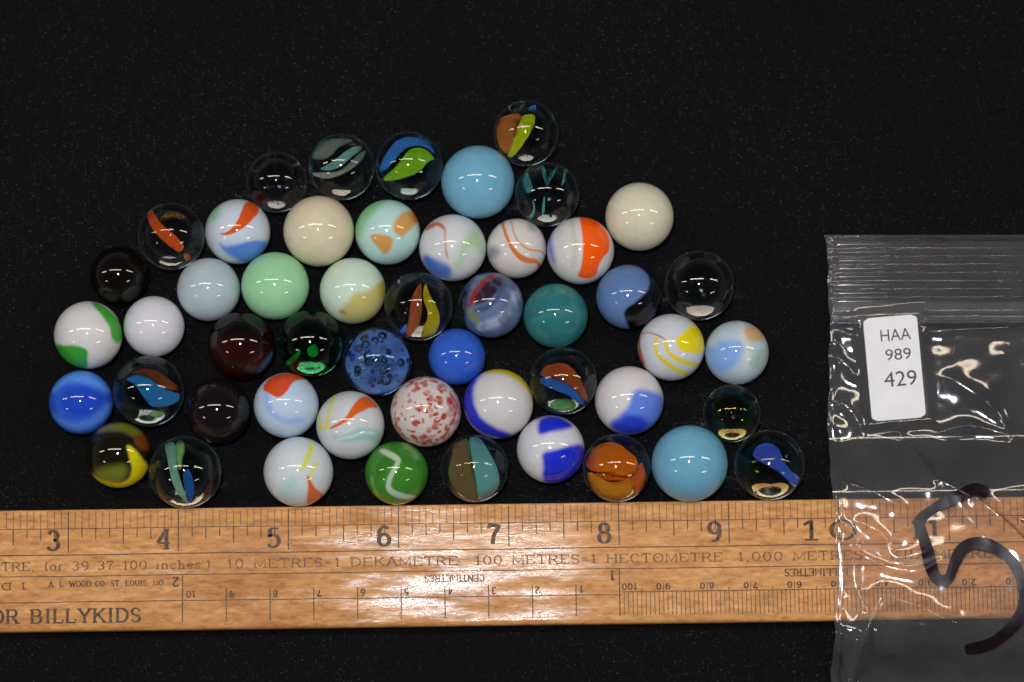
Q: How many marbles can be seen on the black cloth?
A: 50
